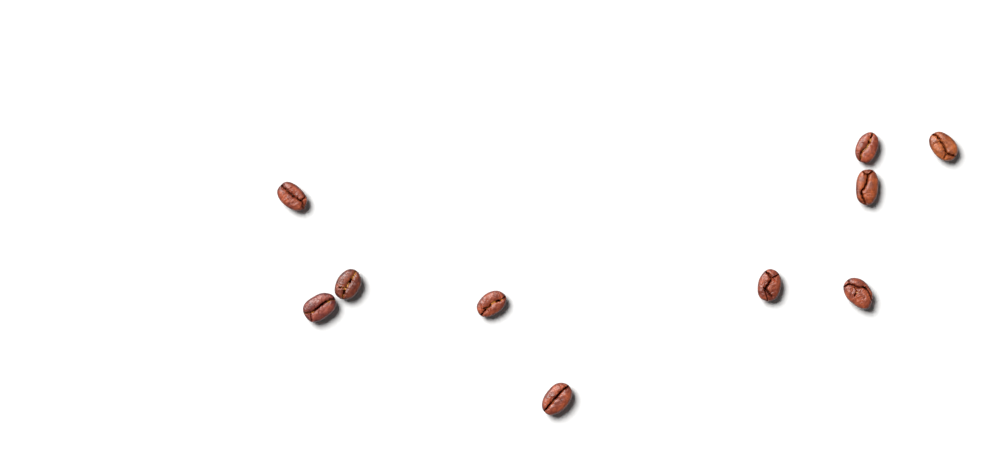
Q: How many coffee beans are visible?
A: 10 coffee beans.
